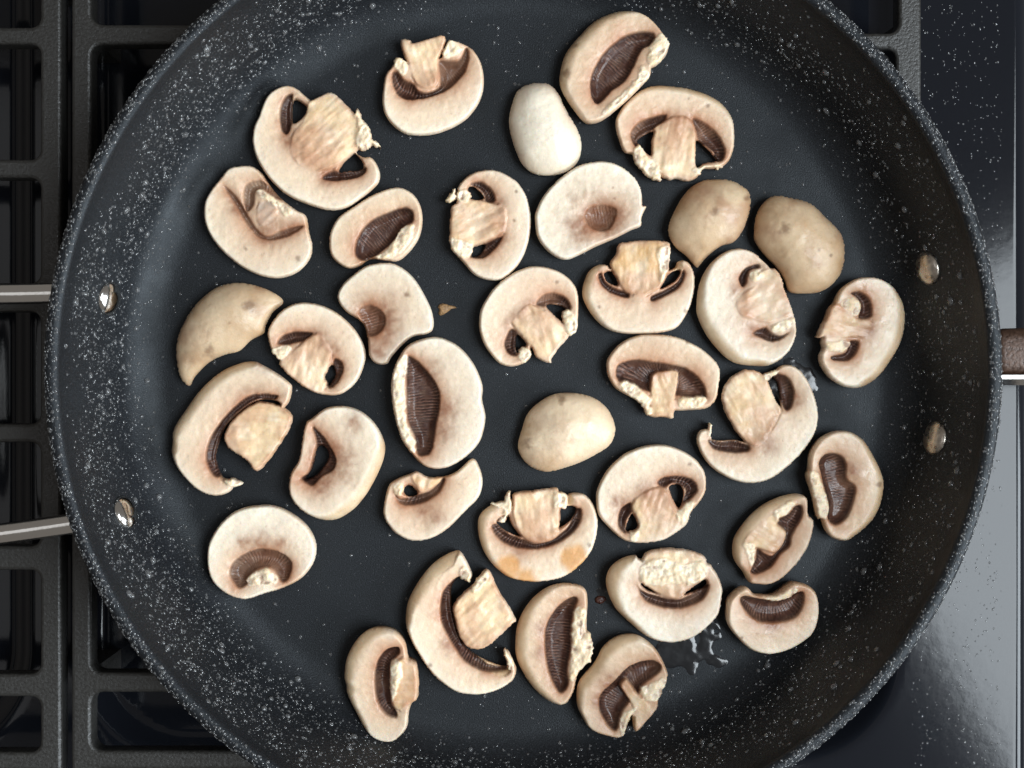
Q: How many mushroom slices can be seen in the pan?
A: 36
